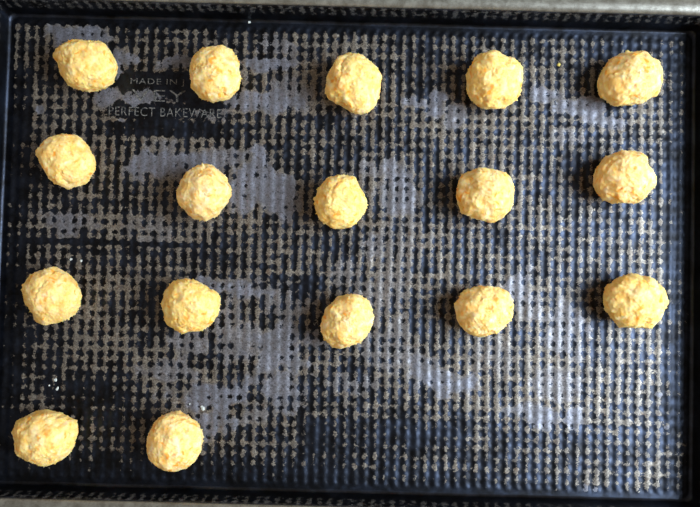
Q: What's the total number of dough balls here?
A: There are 17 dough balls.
